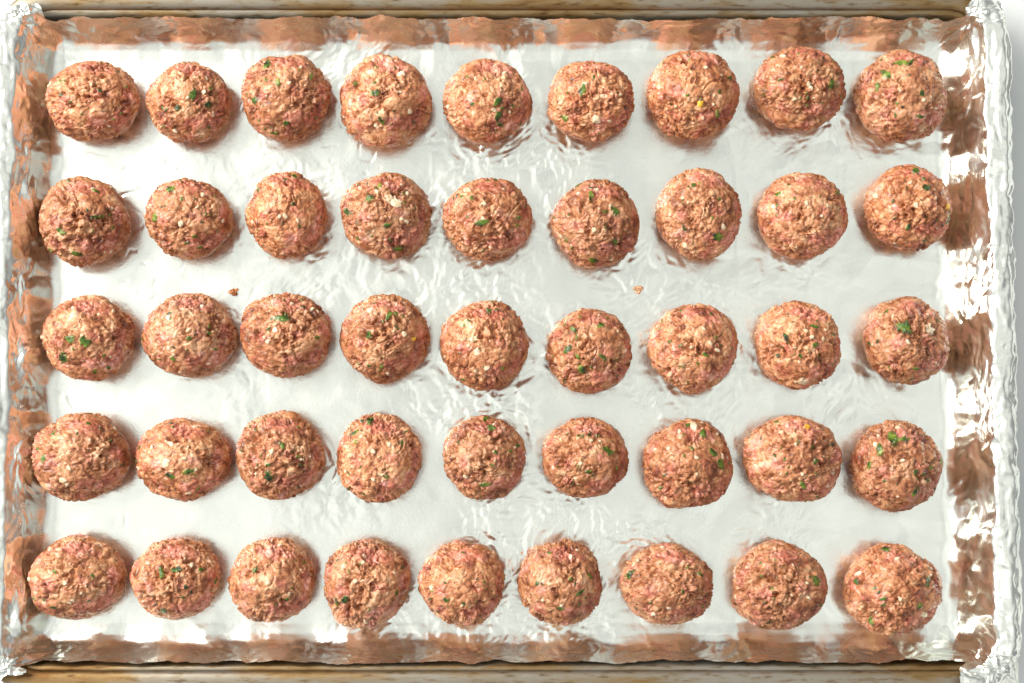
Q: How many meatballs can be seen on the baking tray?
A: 45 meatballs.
